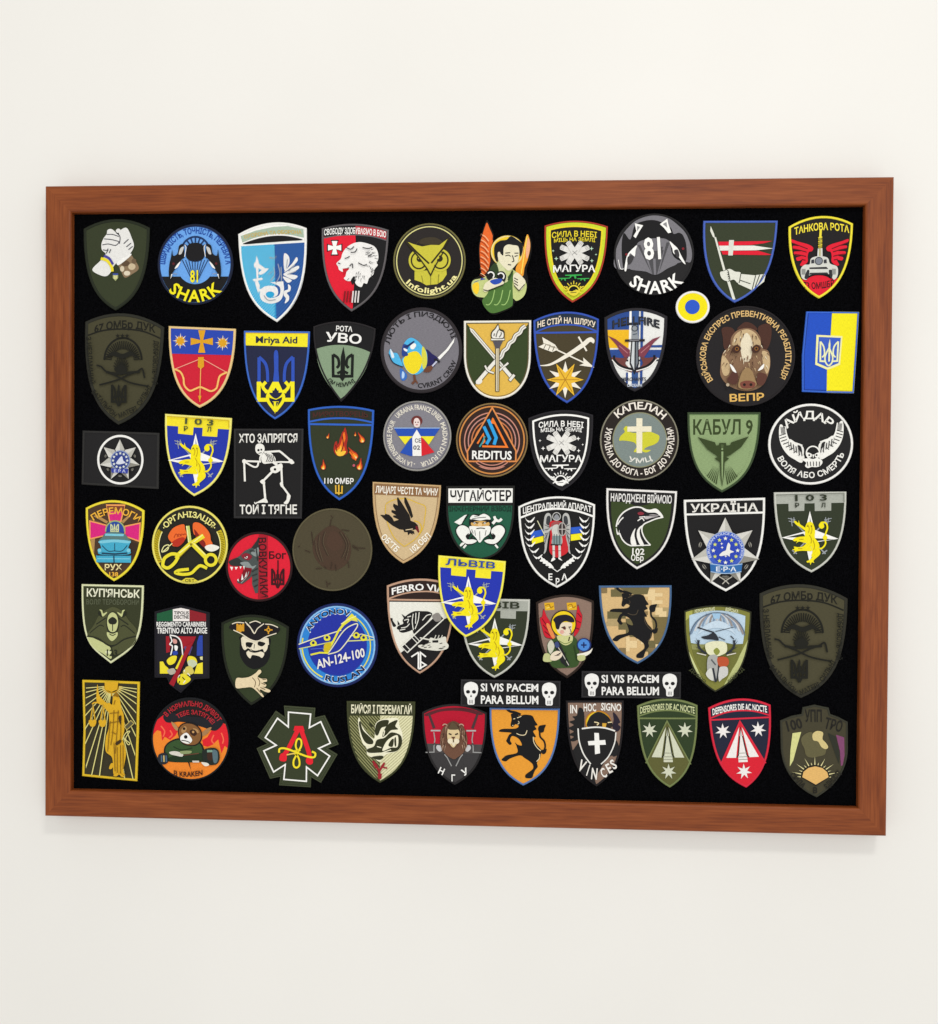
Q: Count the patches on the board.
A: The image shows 64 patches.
